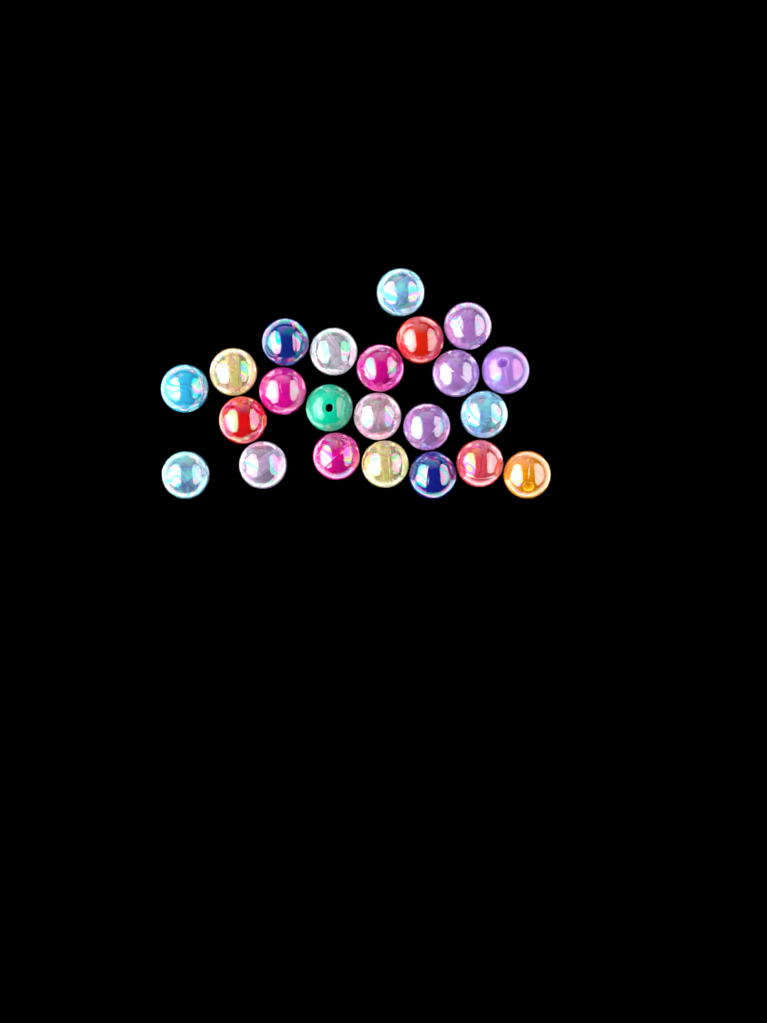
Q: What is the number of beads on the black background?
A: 23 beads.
